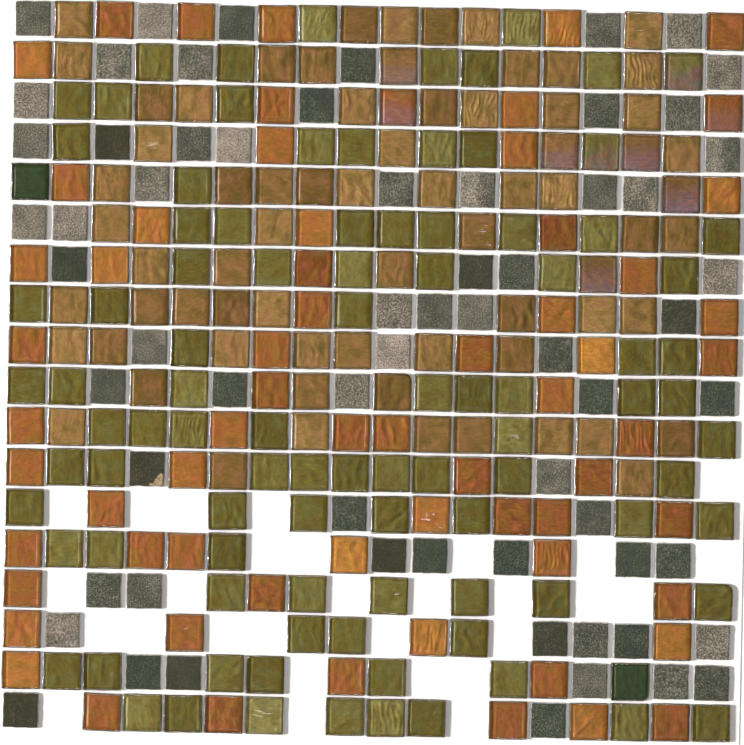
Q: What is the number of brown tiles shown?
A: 70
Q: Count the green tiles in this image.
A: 96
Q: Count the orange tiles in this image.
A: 65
